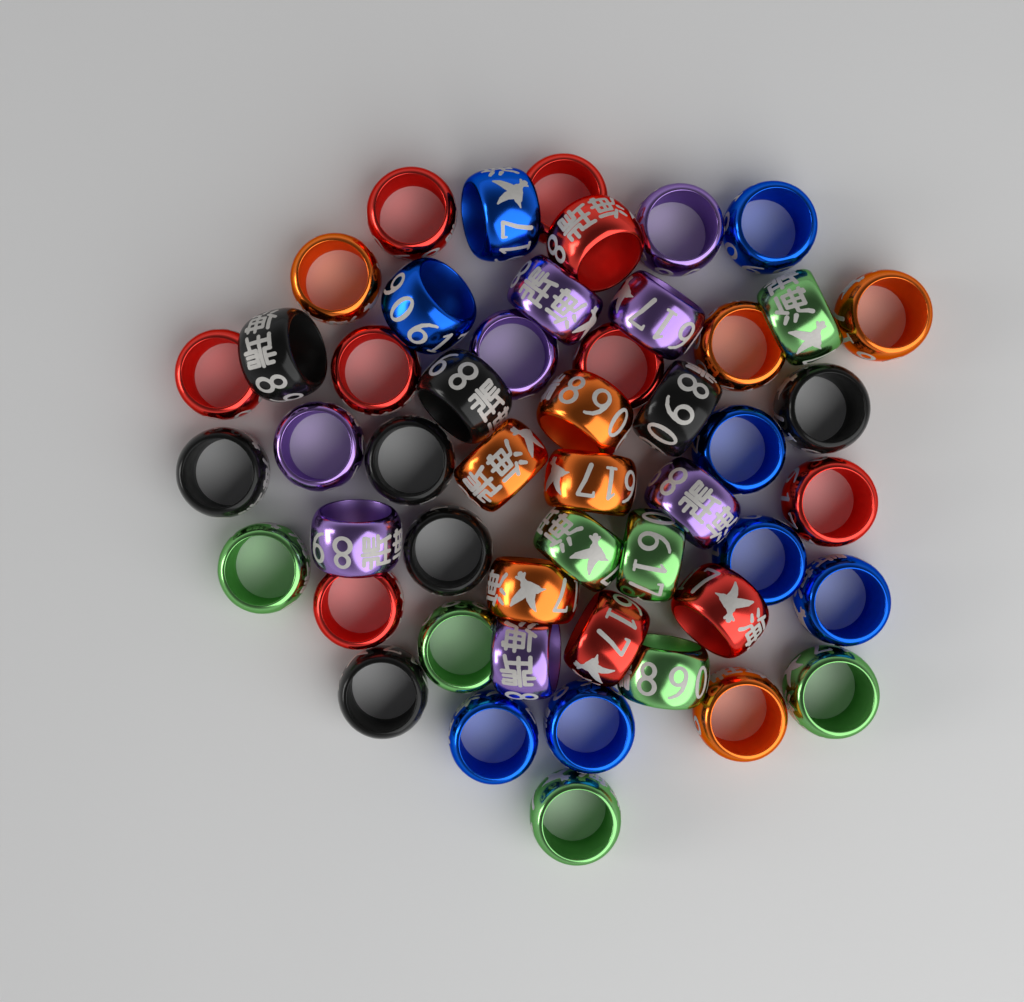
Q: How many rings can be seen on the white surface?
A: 50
